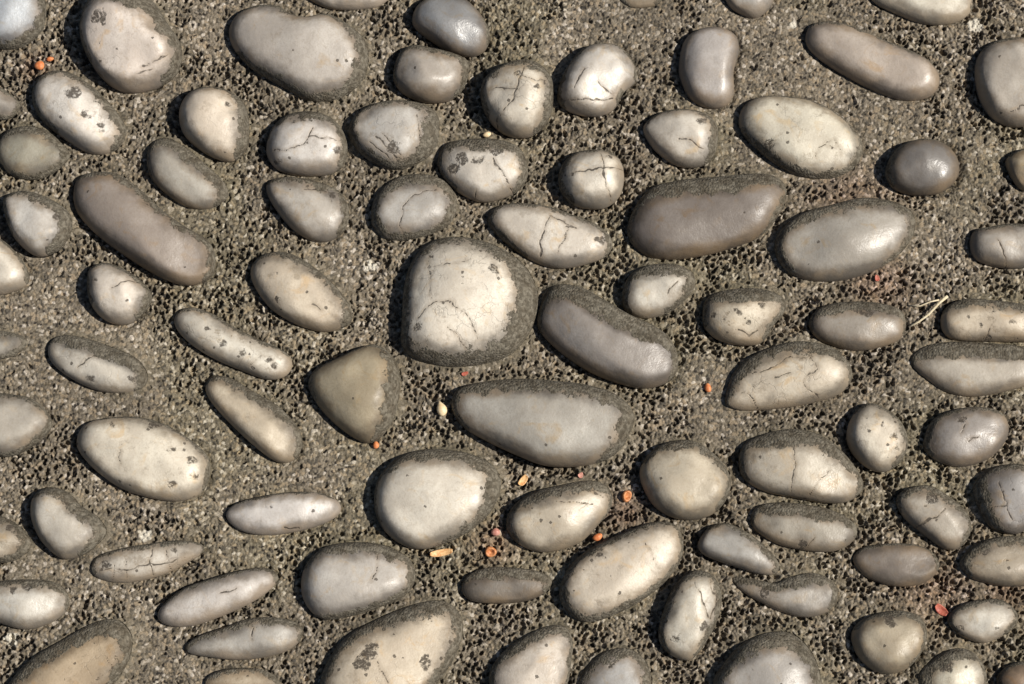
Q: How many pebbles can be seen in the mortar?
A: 88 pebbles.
